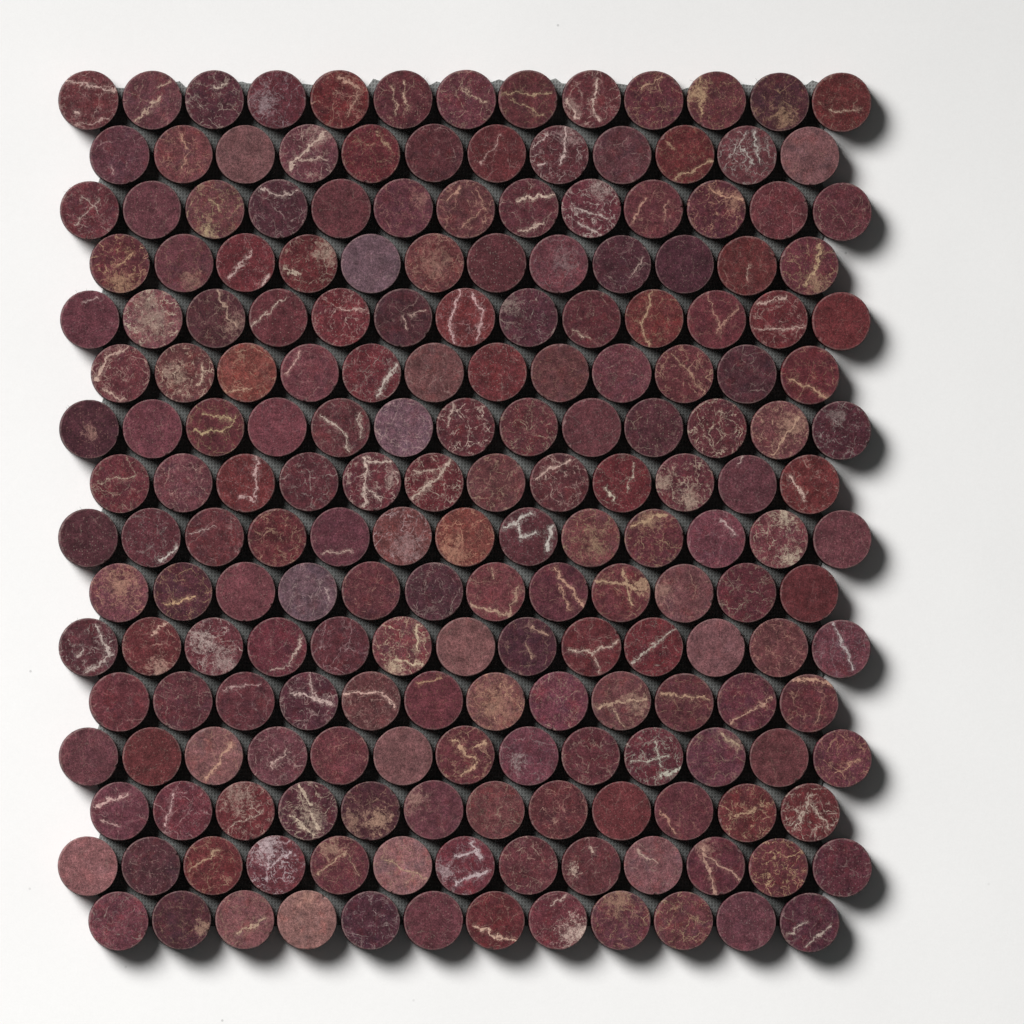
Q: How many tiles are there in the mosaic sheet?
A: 200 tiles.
